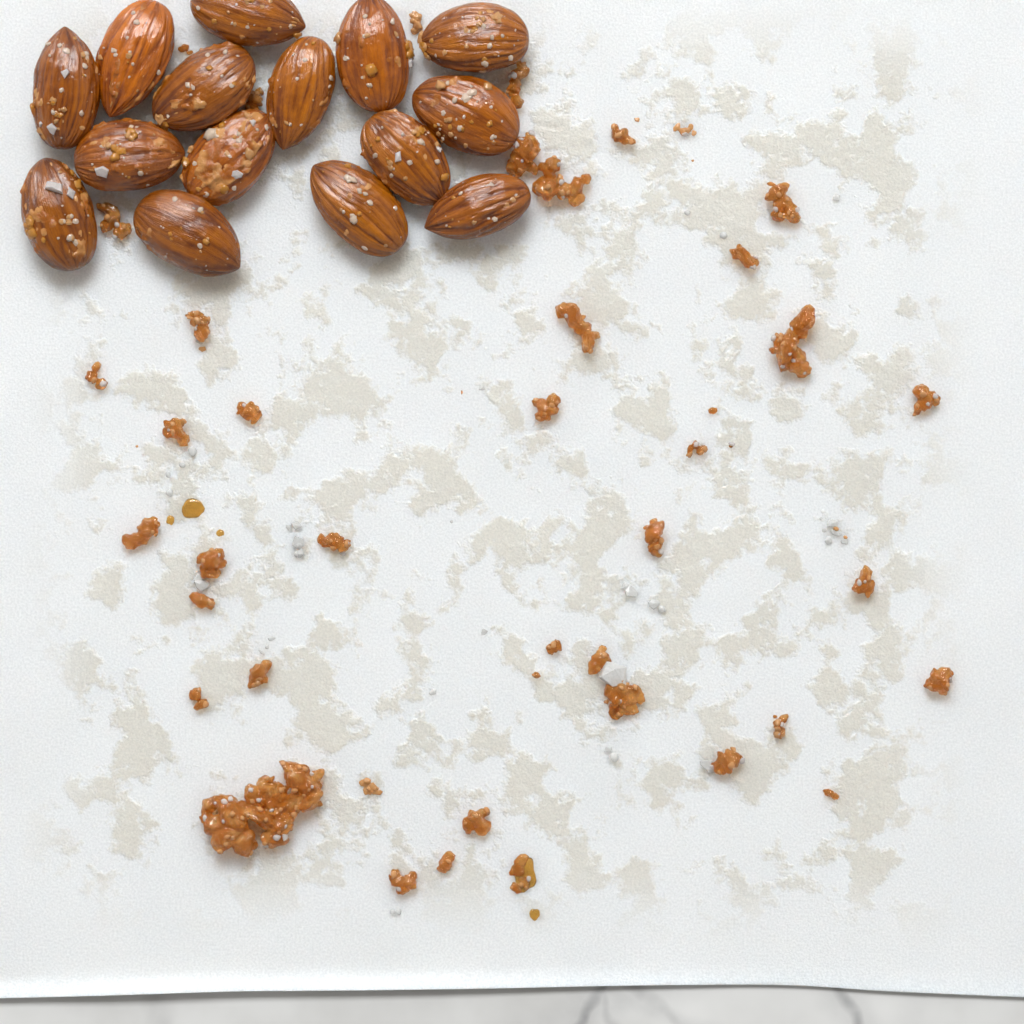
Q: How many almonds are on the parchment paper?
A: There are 15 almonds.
